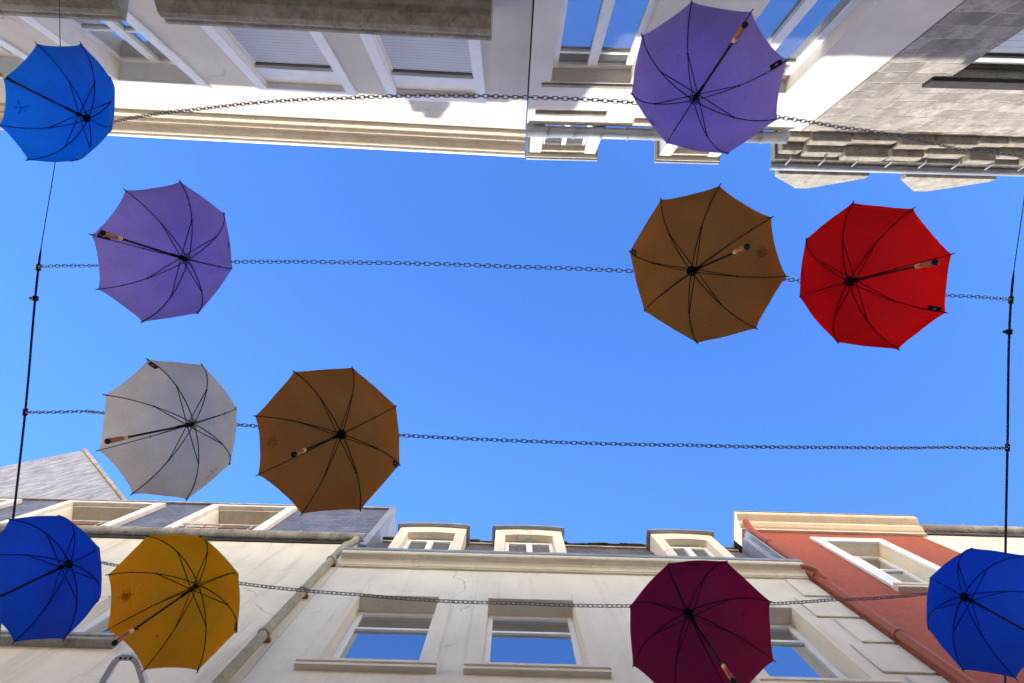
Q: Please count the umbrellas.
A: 11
